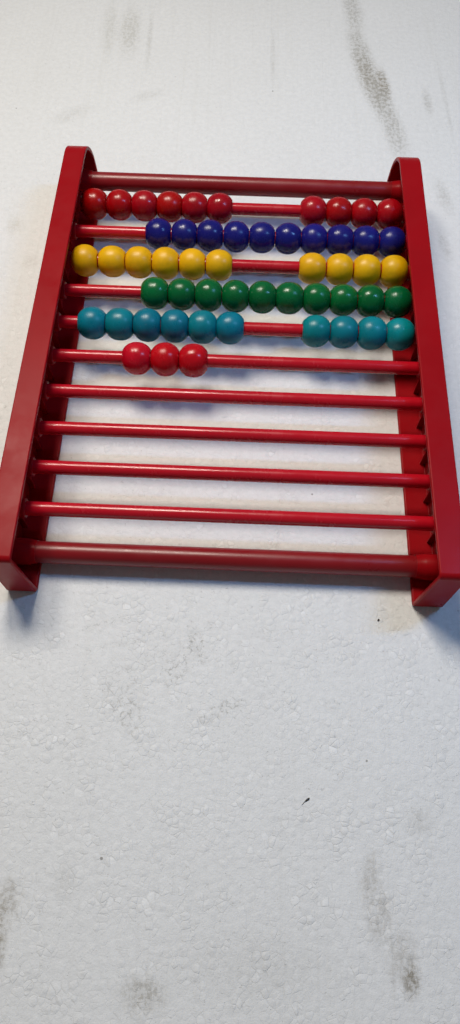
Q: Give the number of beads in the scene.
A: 53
